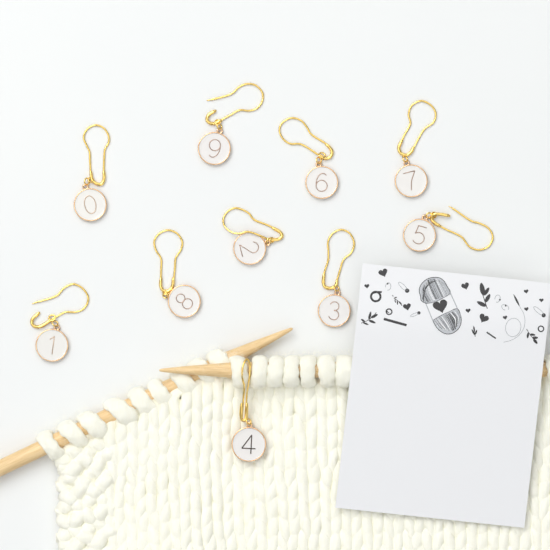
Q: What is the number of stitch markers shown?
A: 10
